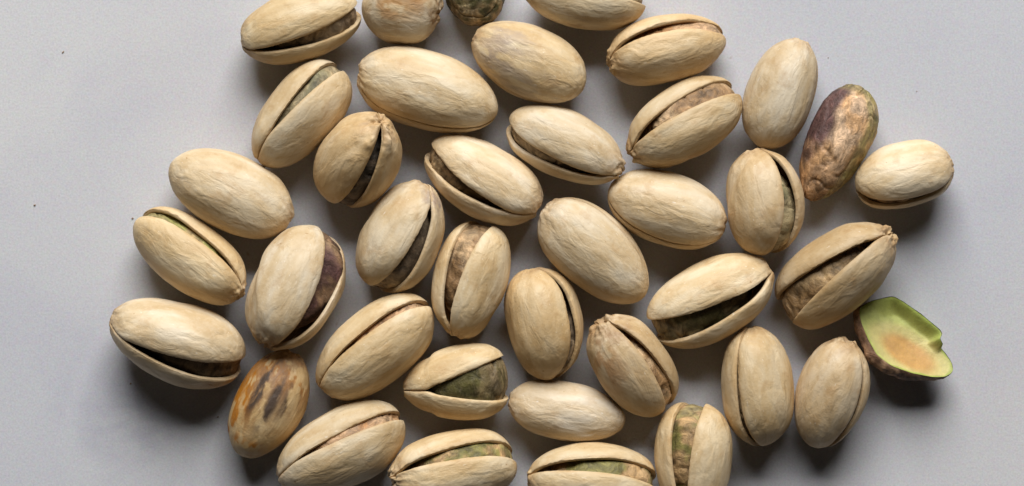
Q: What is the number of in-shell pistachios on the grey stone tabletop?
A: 36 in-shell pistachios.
